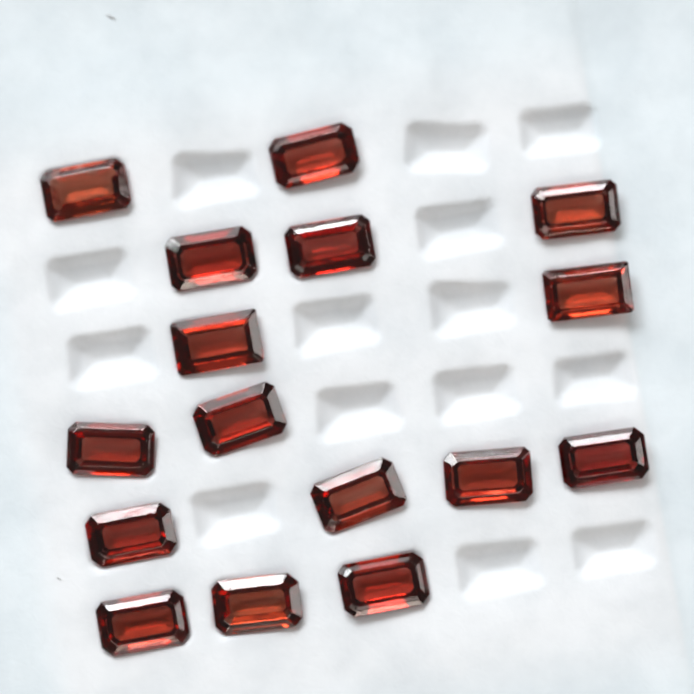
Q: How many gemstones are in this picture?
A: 16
